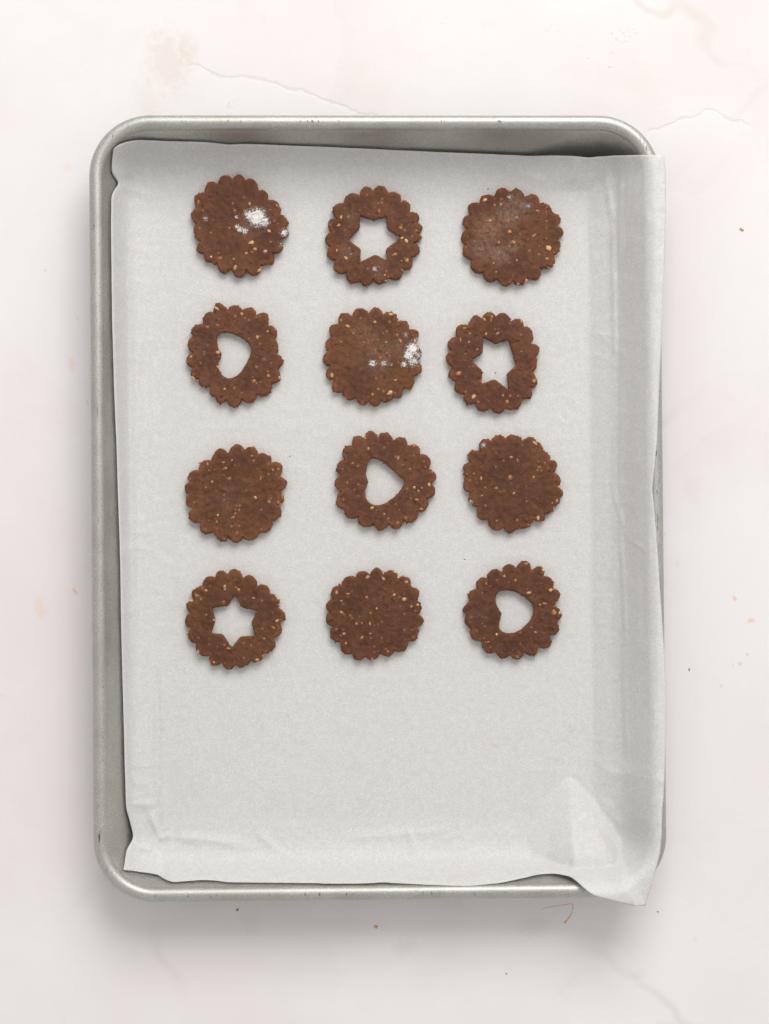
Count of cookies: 12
